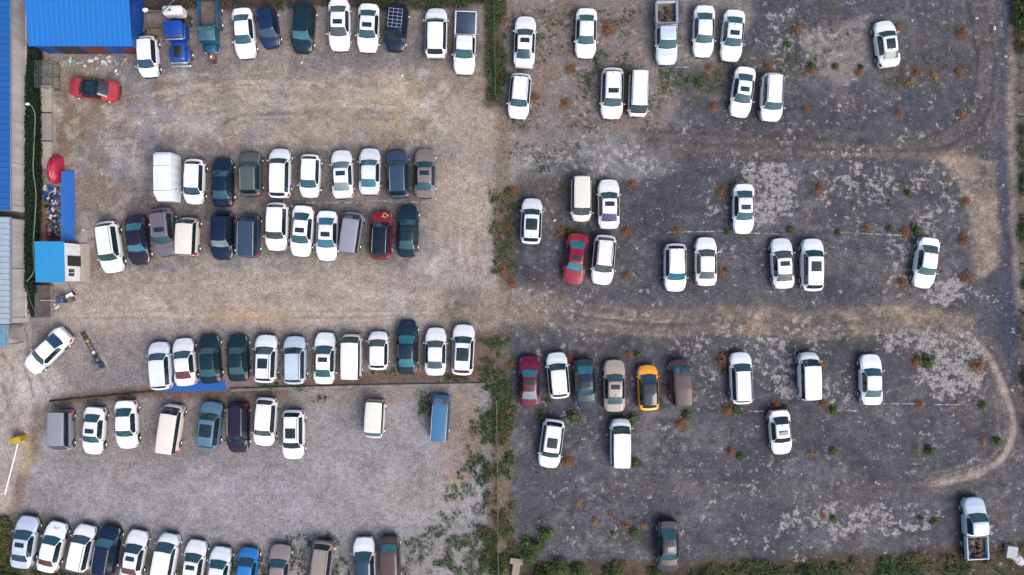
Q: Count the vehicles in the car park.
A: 106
